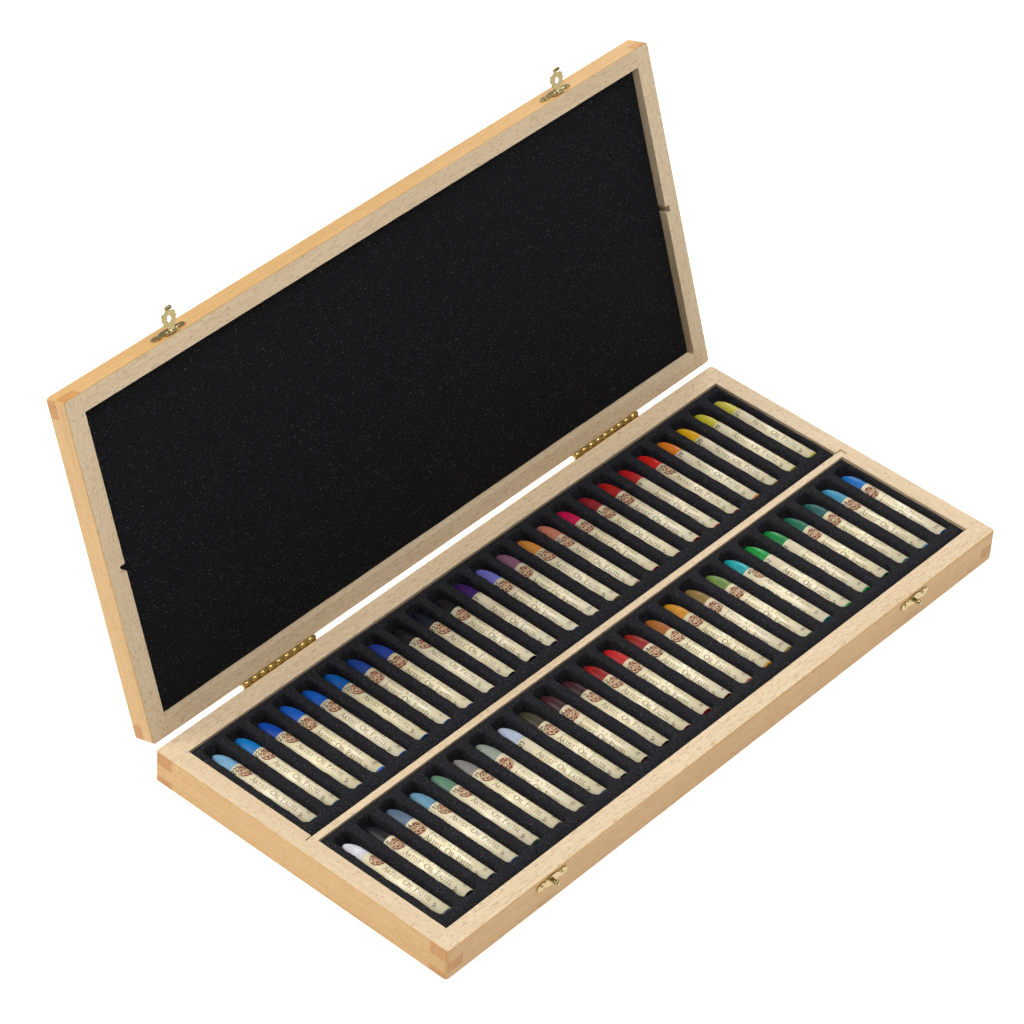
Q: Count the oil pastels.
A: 50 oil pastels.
